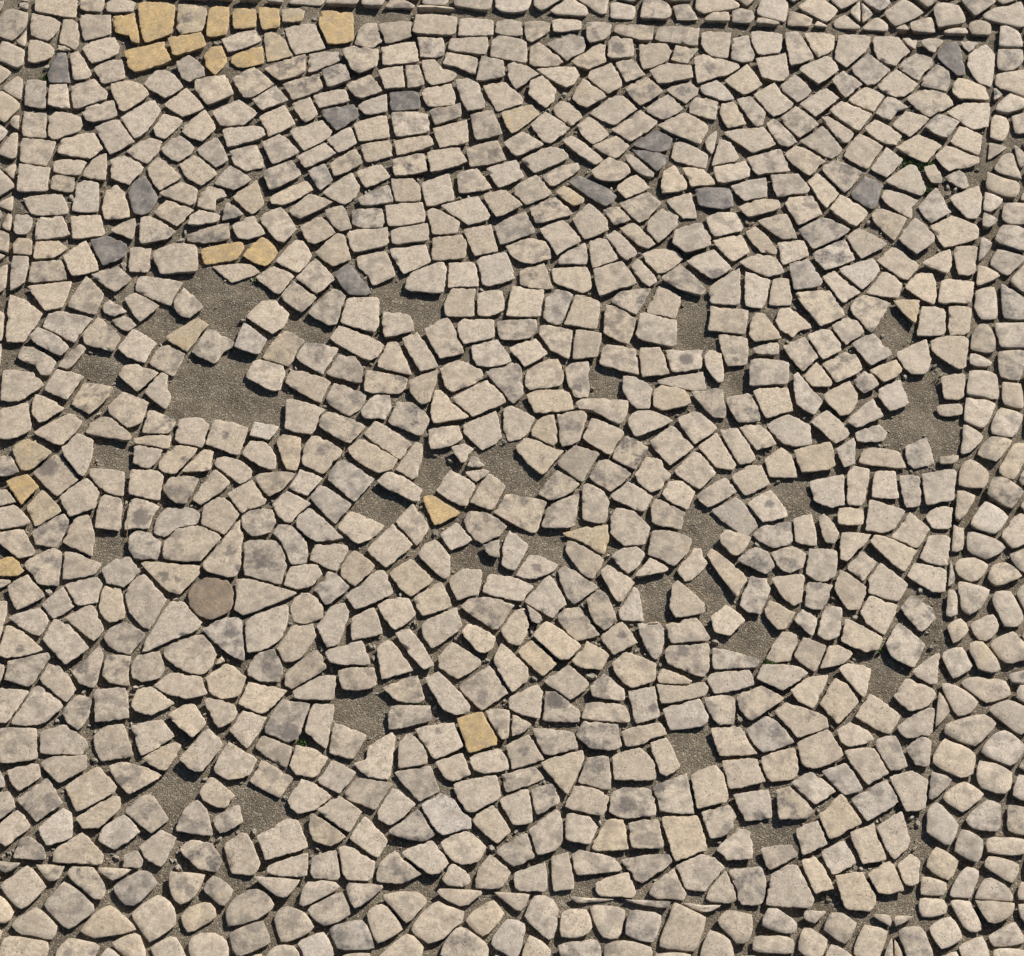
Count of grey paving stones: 12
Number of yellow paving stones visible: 16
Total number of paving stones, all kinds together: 28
